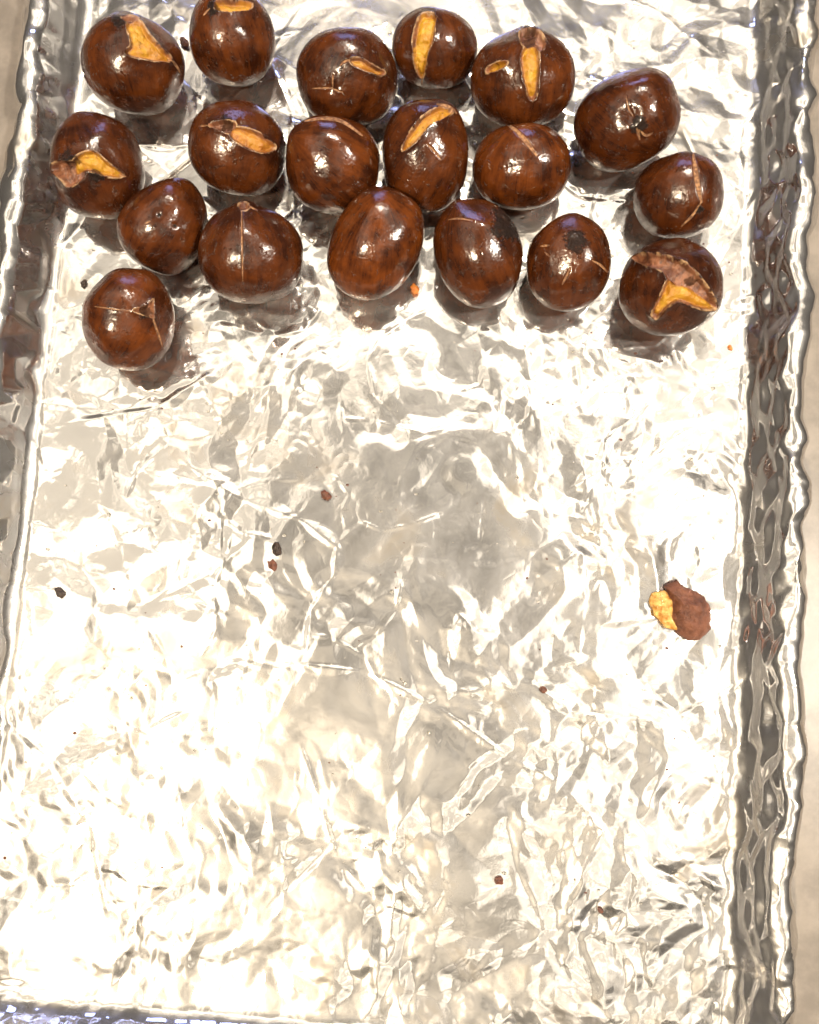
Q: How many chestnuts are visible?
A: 19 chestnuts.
